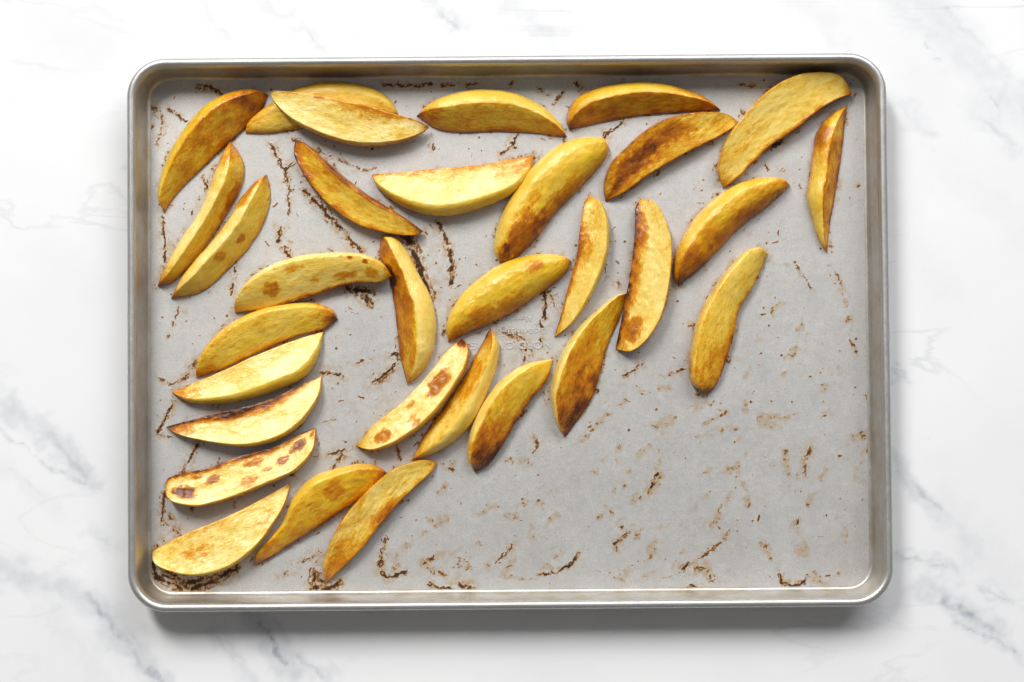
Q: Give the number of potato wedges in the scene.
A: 31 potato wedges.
